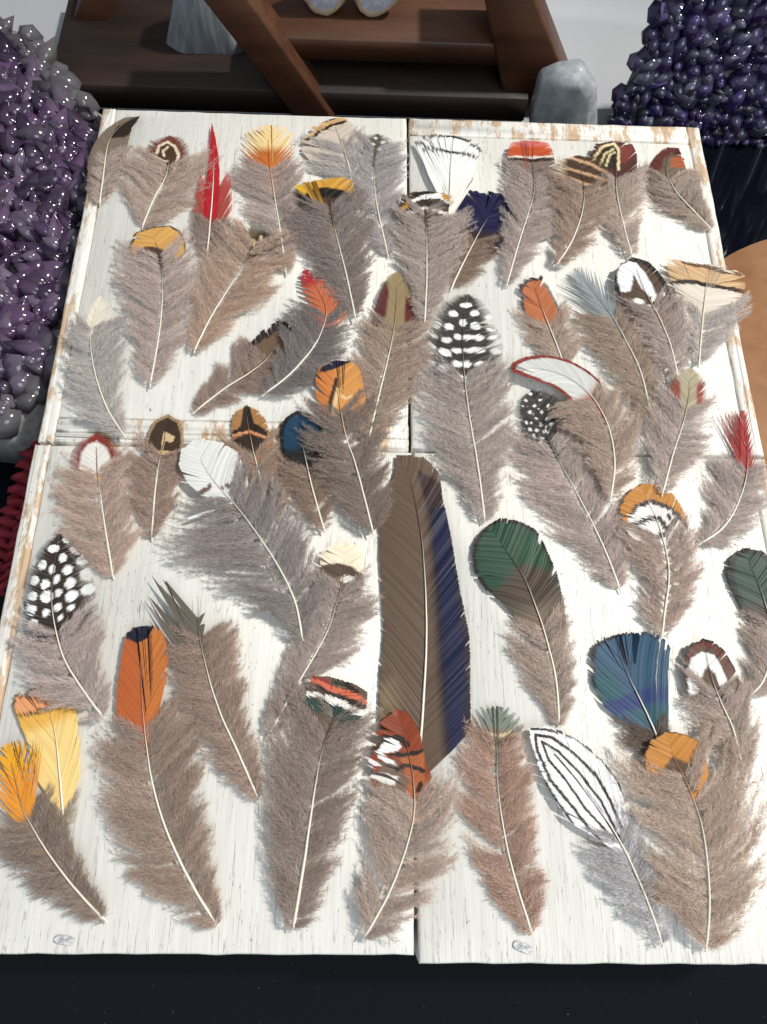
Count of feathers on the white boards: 52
